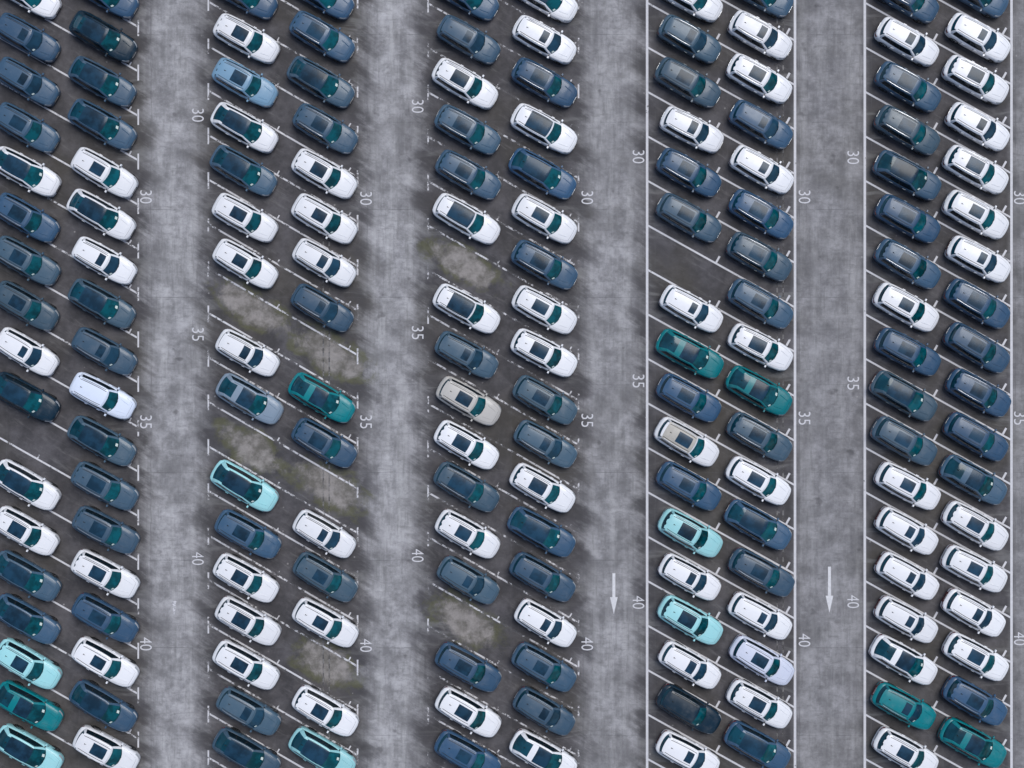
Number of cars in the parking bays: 171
